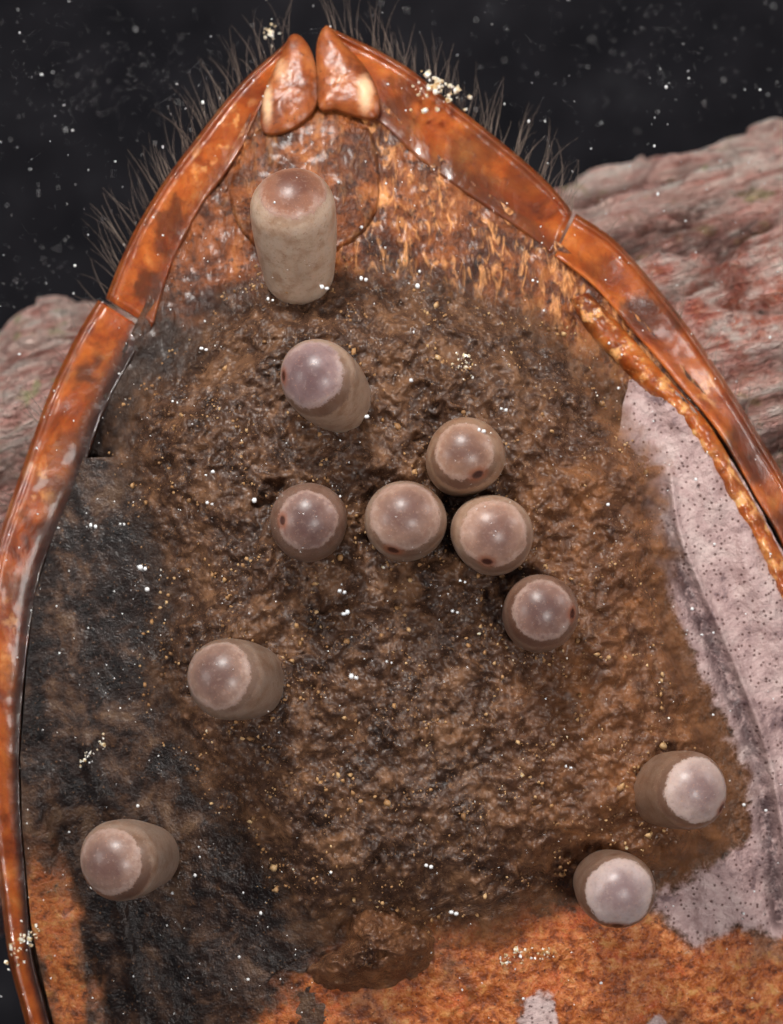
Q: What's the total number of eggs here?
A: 11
